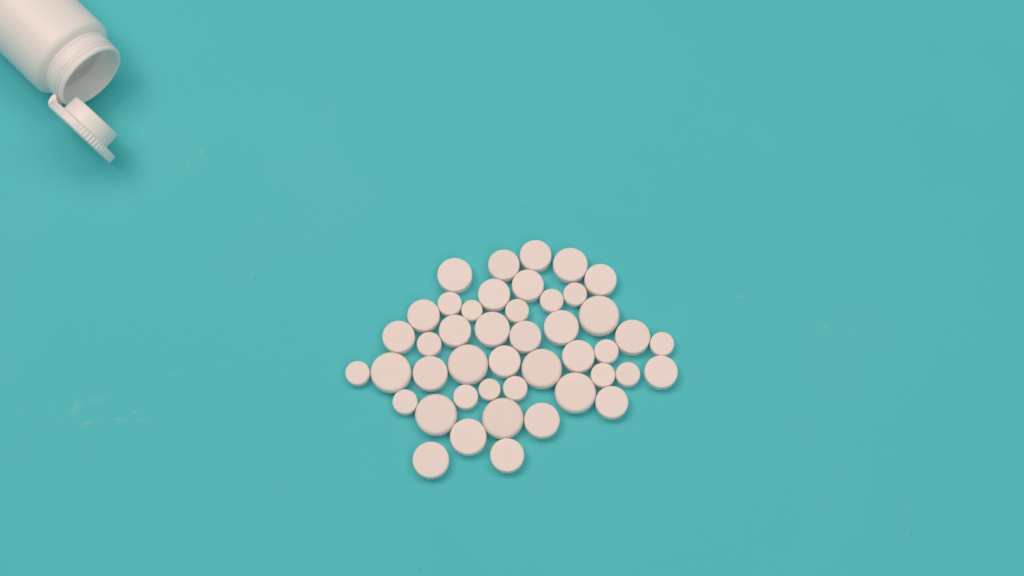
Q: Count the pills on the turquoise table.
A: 45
